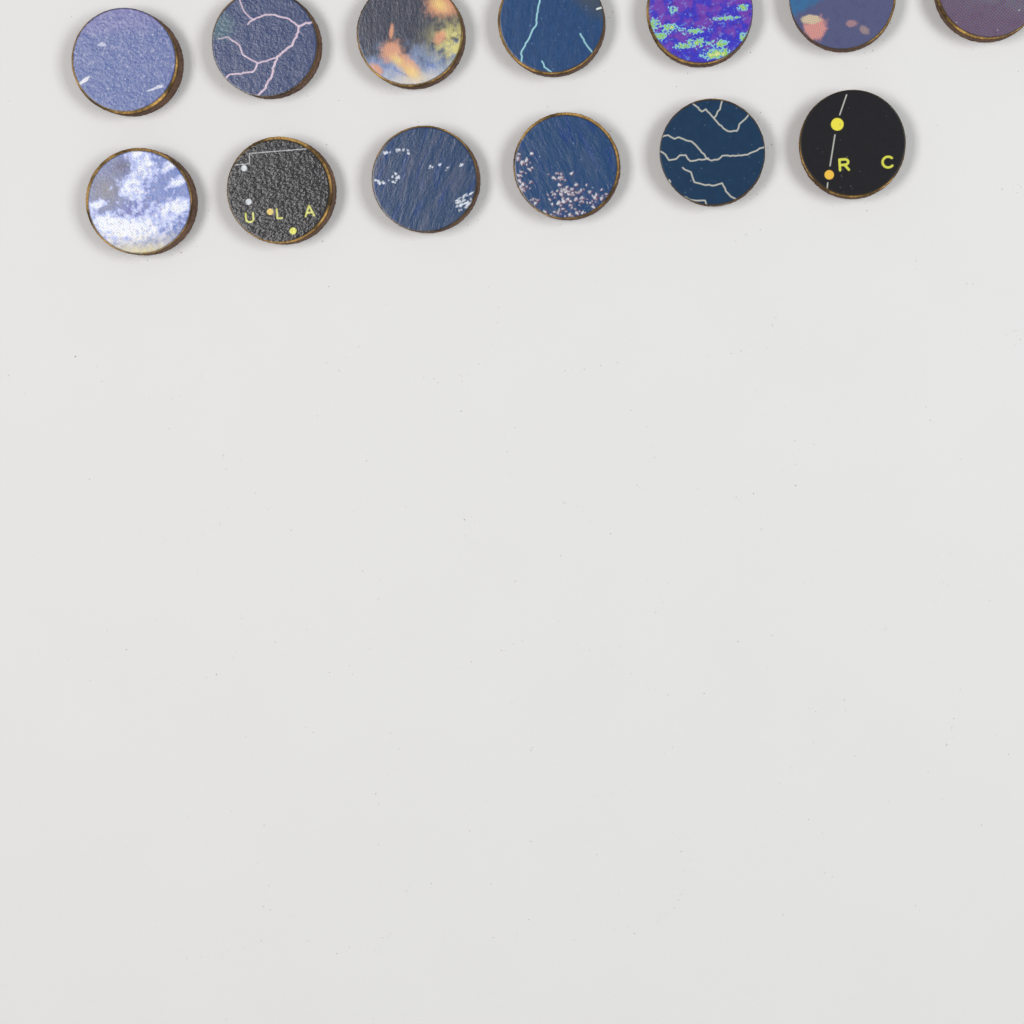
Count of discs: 13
